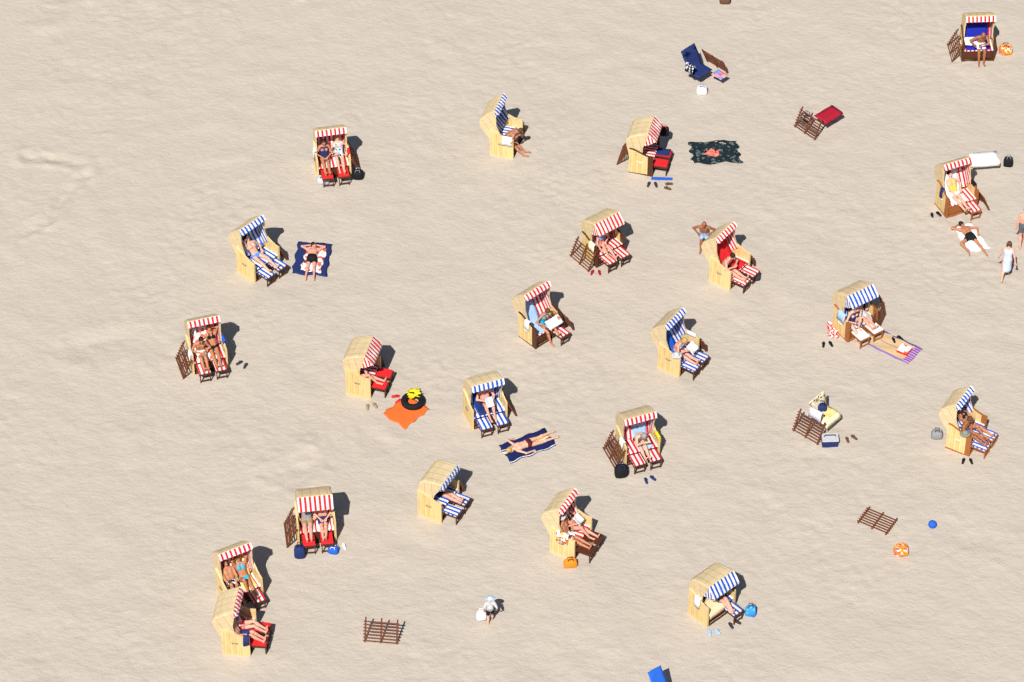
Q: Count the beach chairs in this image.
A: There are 22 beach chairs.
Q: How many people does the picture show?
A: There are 36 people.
